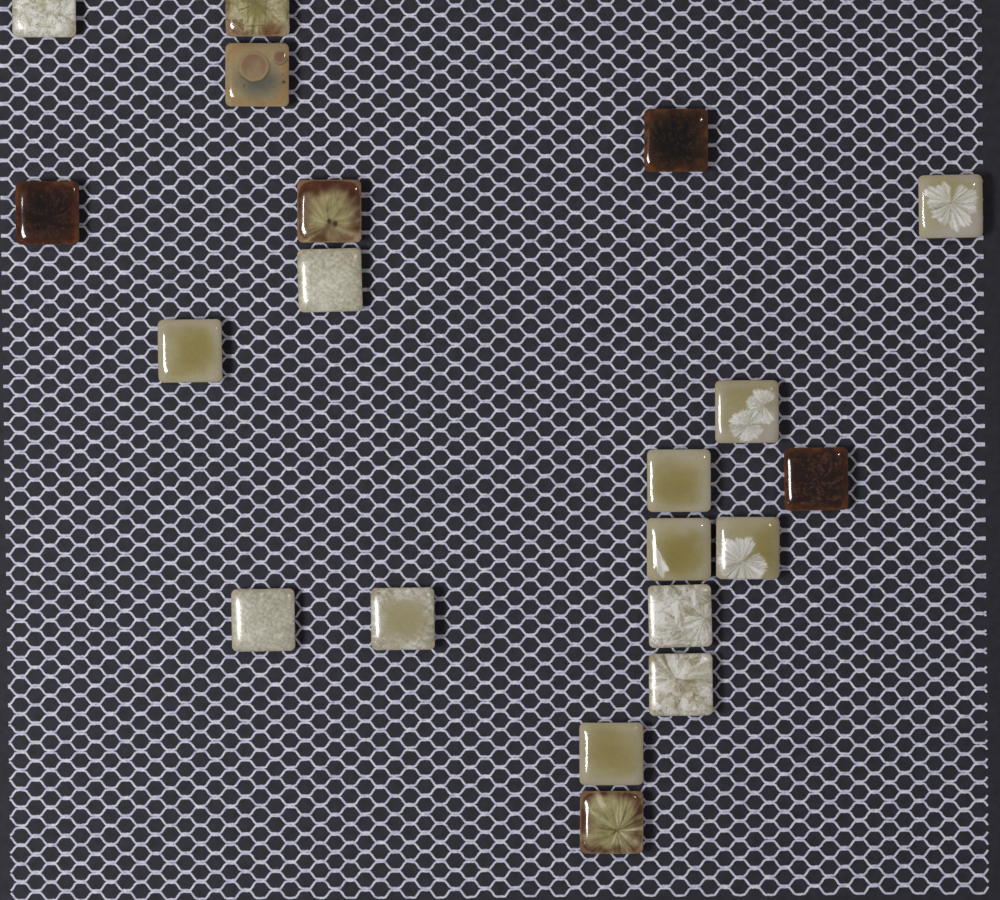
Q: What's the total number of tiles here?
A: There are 20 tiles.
